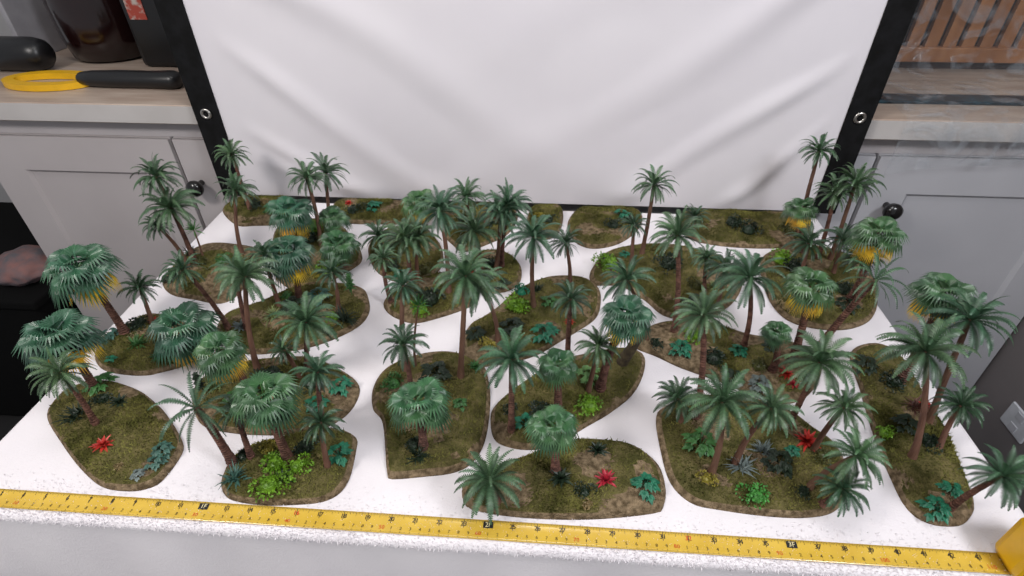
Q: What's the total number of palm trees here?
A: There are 87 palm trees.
